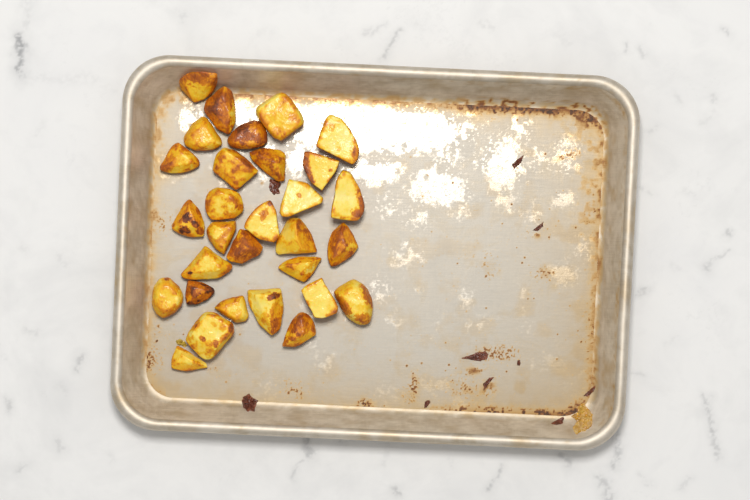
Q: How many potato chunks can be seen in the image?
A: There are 30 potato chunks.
